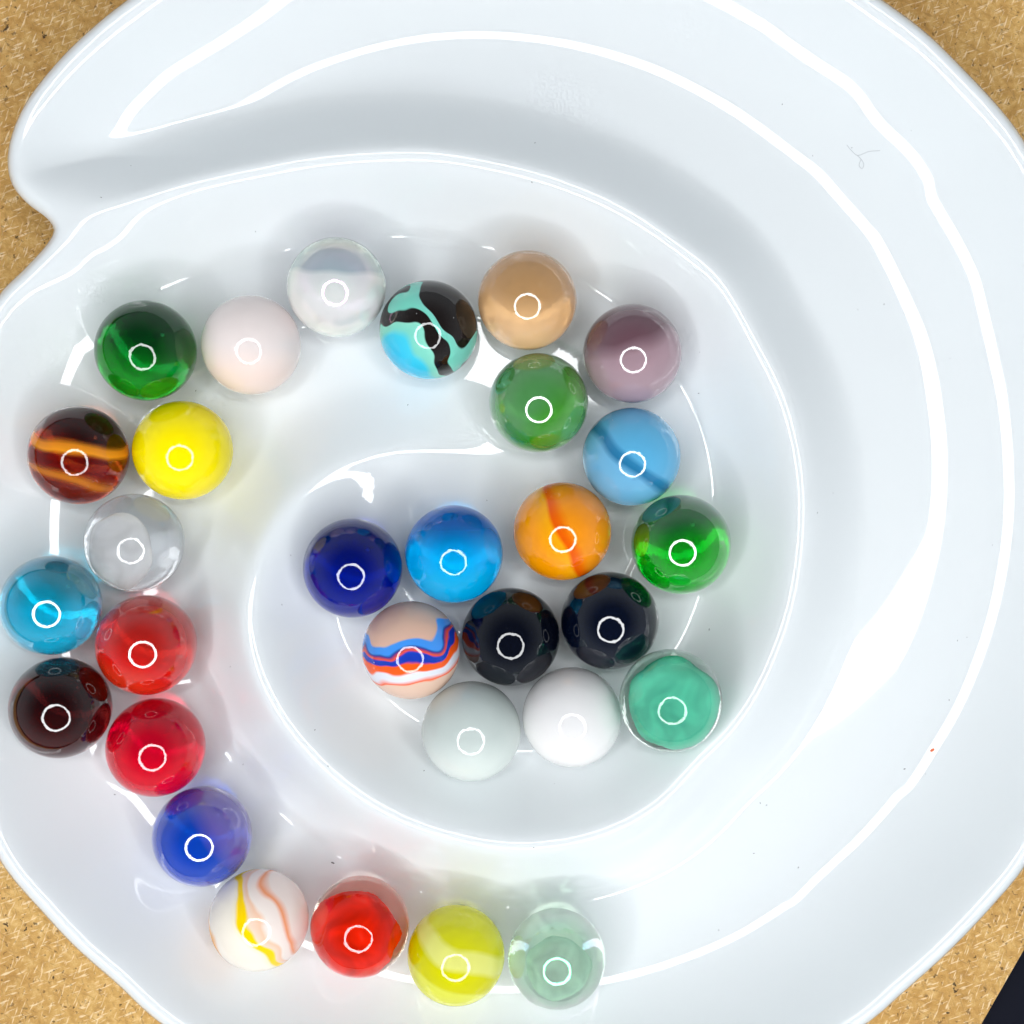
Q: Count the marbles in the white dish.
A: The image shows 30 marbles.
